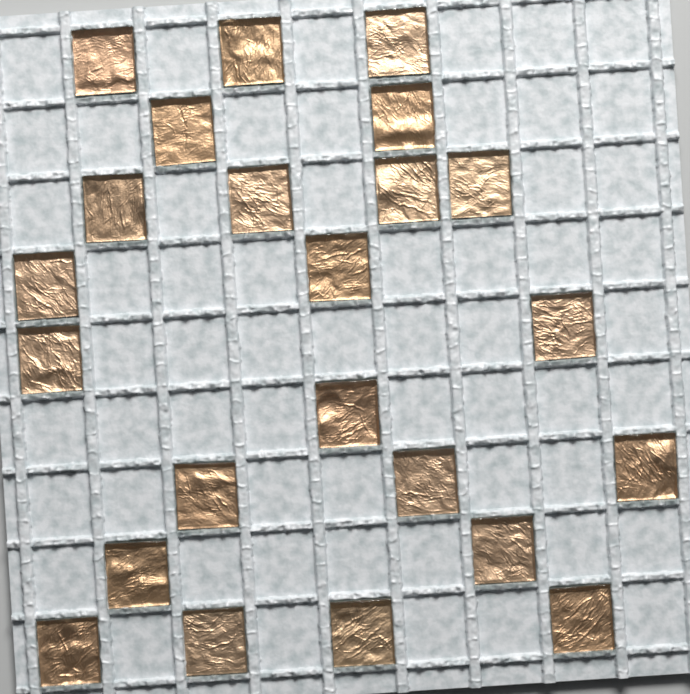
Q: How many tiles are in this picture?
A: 23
